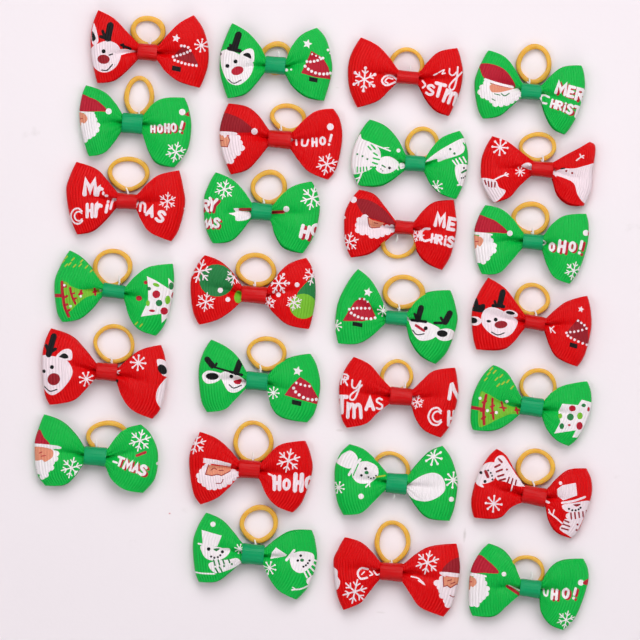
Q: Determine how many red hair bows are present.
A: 13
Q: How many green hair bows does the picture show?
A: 14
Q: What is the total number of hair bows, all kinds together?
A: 27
